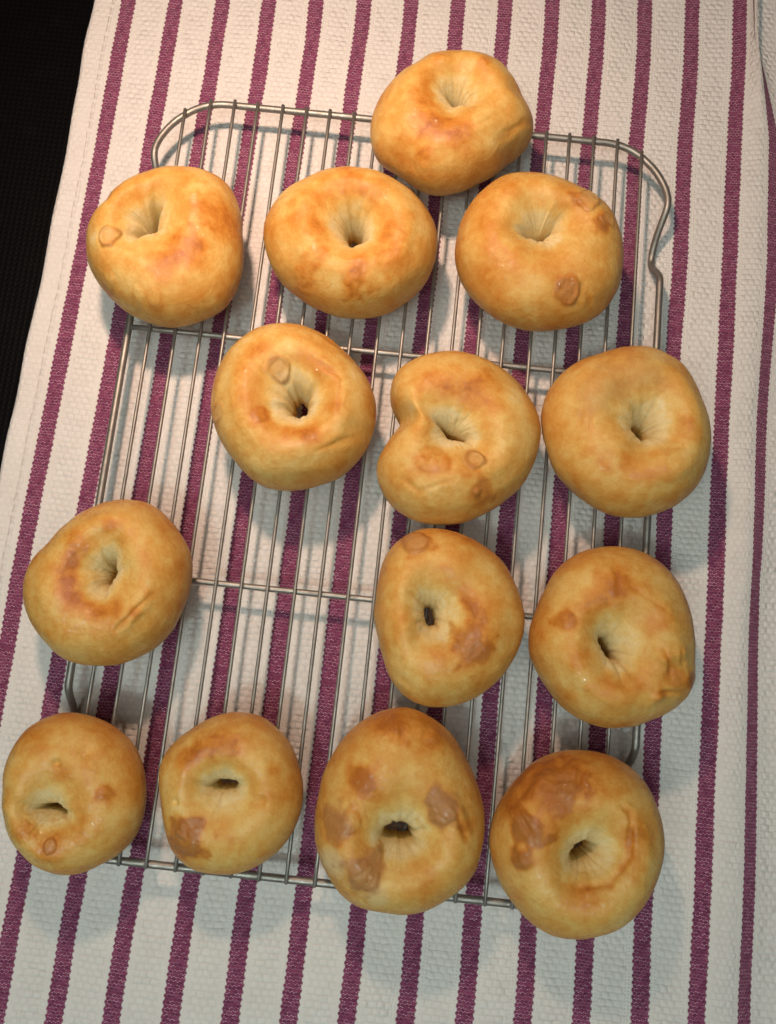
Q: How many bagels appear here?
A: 14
